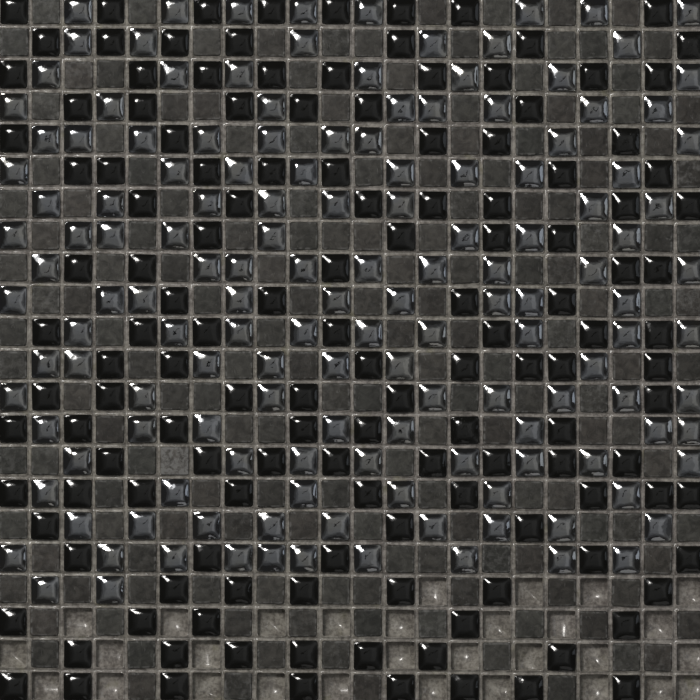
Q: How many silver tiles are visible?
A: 147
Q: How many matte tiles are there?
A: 167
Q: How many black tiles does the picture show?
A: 140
